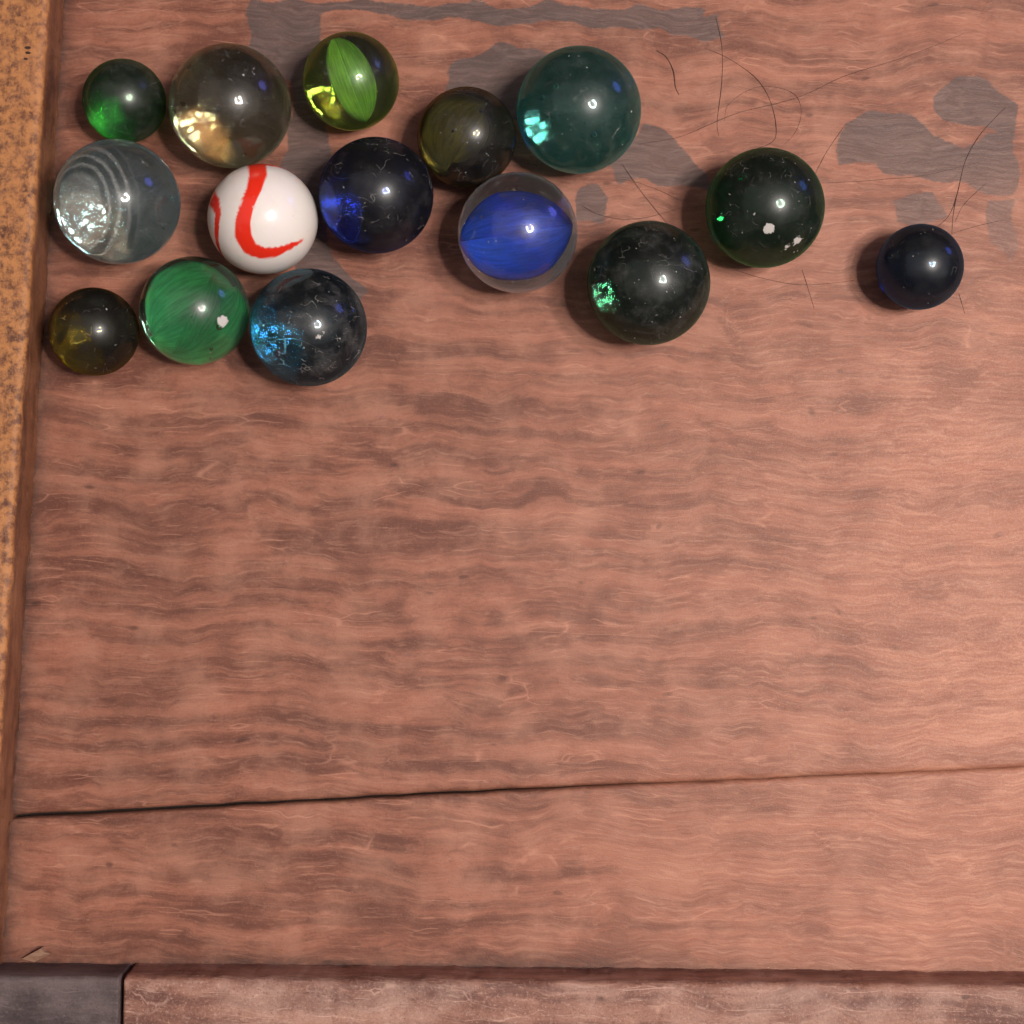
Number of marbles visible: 15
